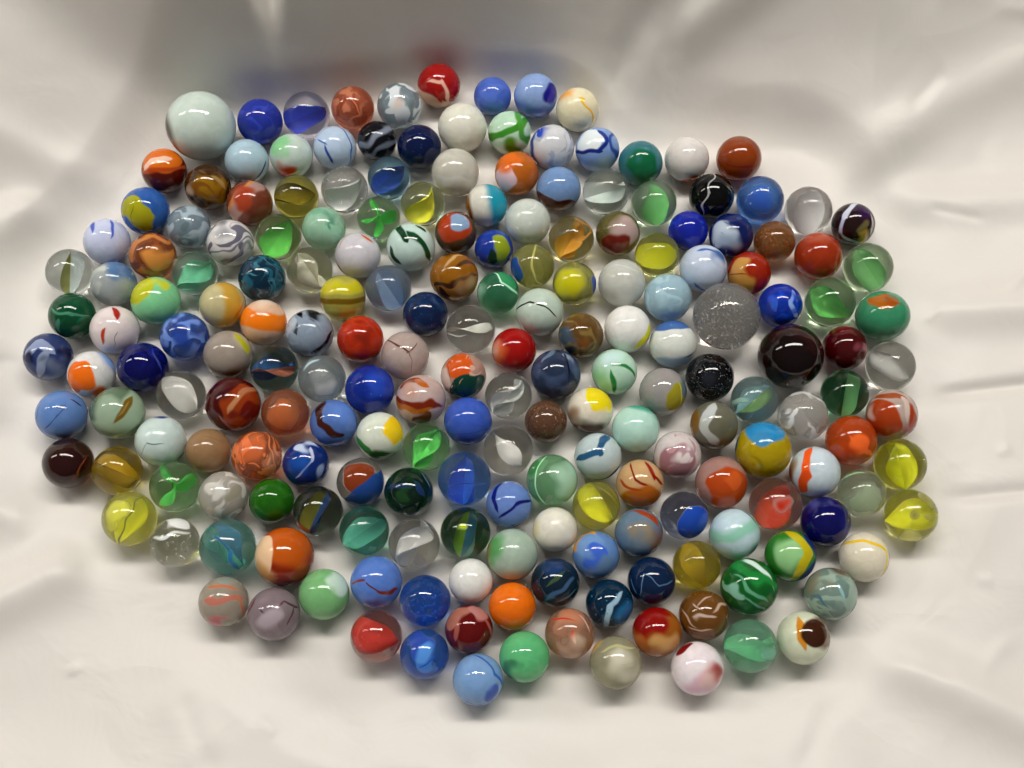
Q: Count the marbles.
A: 197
